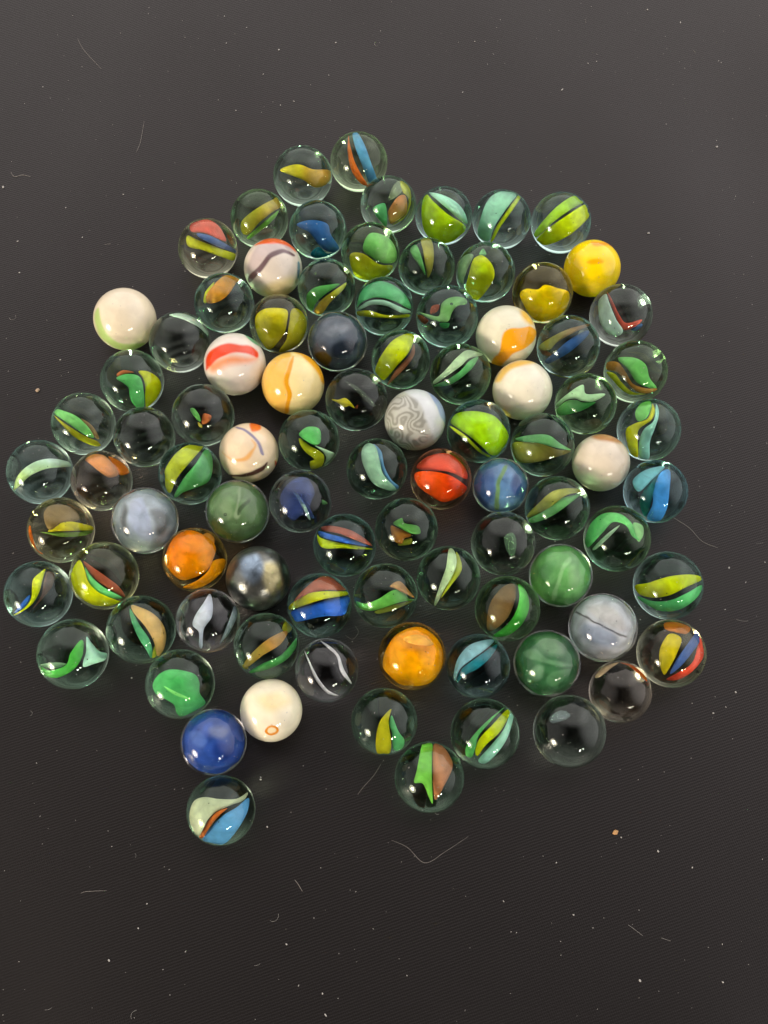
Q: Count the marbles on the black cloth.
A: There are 90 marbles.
